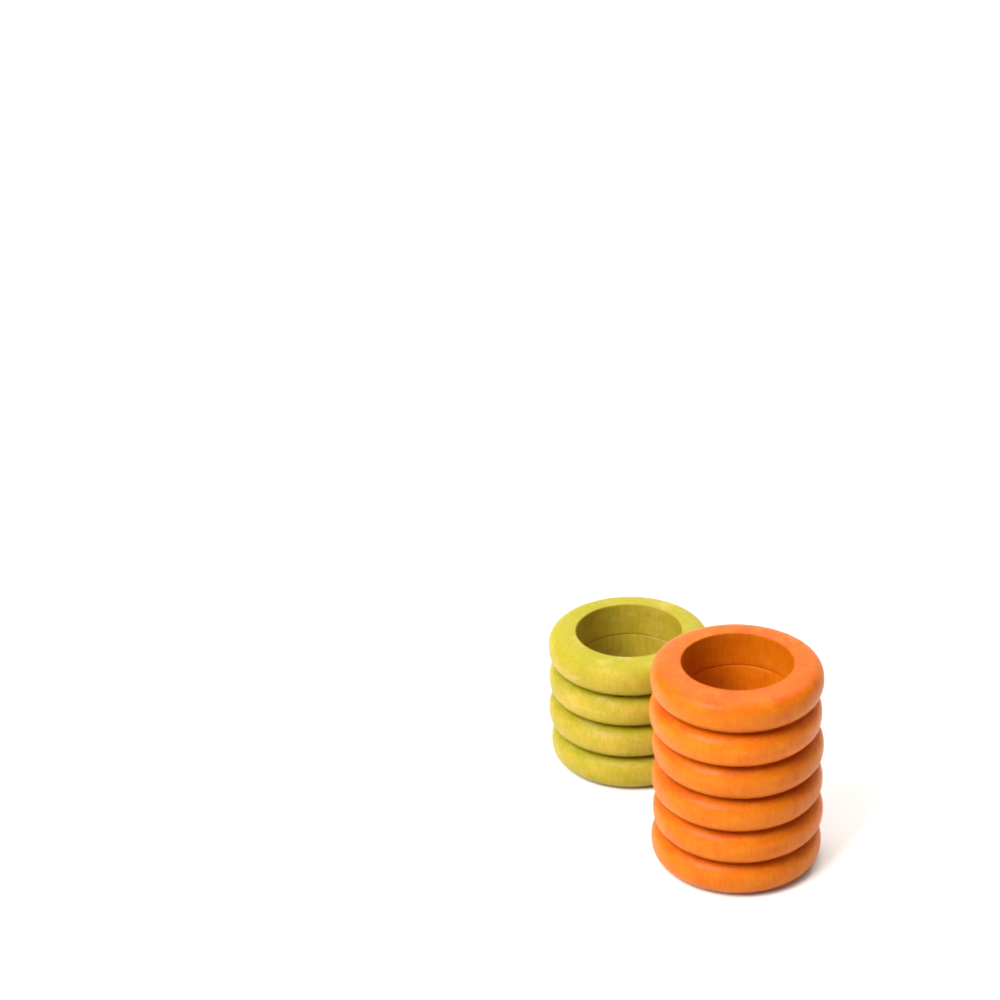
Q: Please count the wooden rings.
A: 10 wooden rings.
